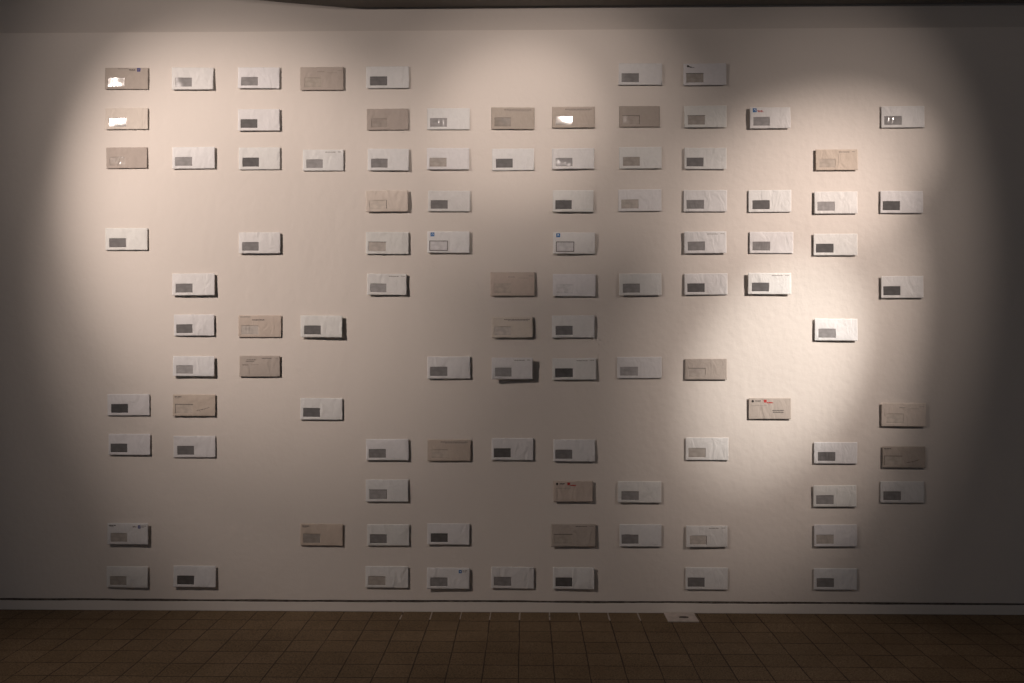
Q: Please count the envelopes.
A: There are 100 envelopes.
